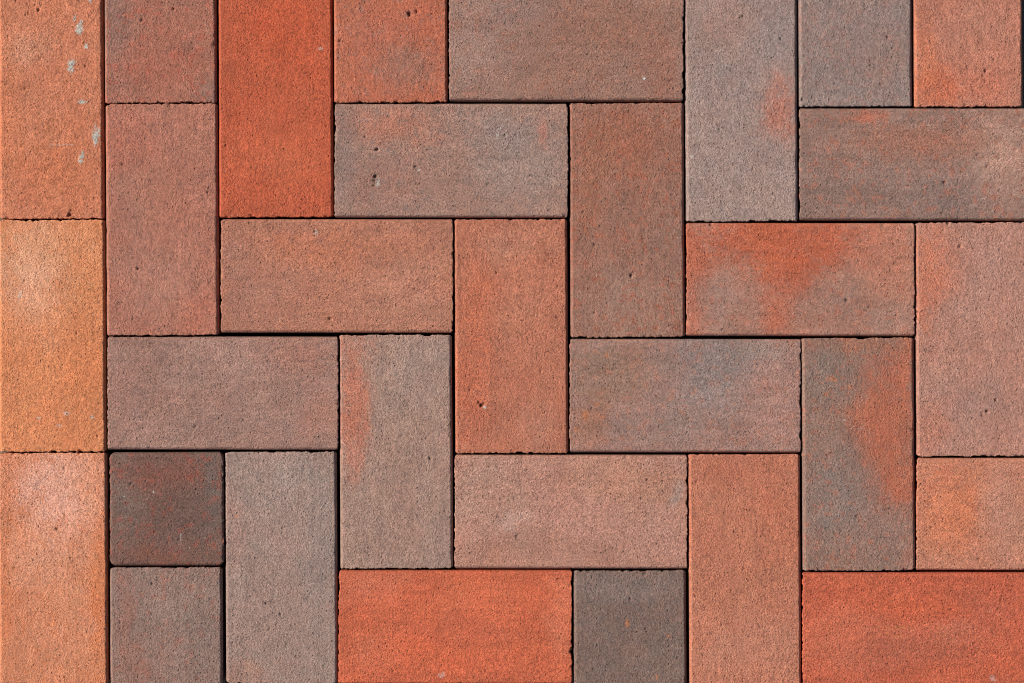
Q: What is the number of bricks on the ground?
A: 31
